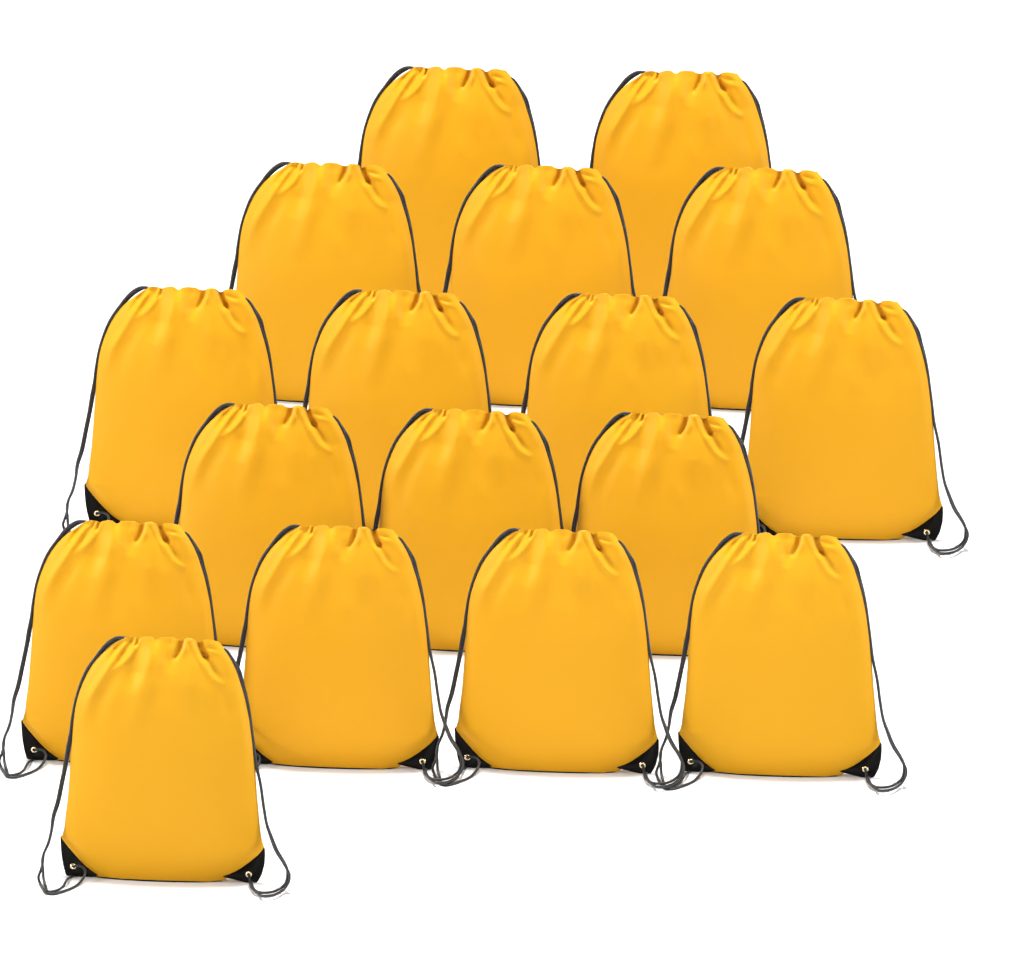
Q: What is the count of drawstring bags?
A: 17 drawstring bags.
